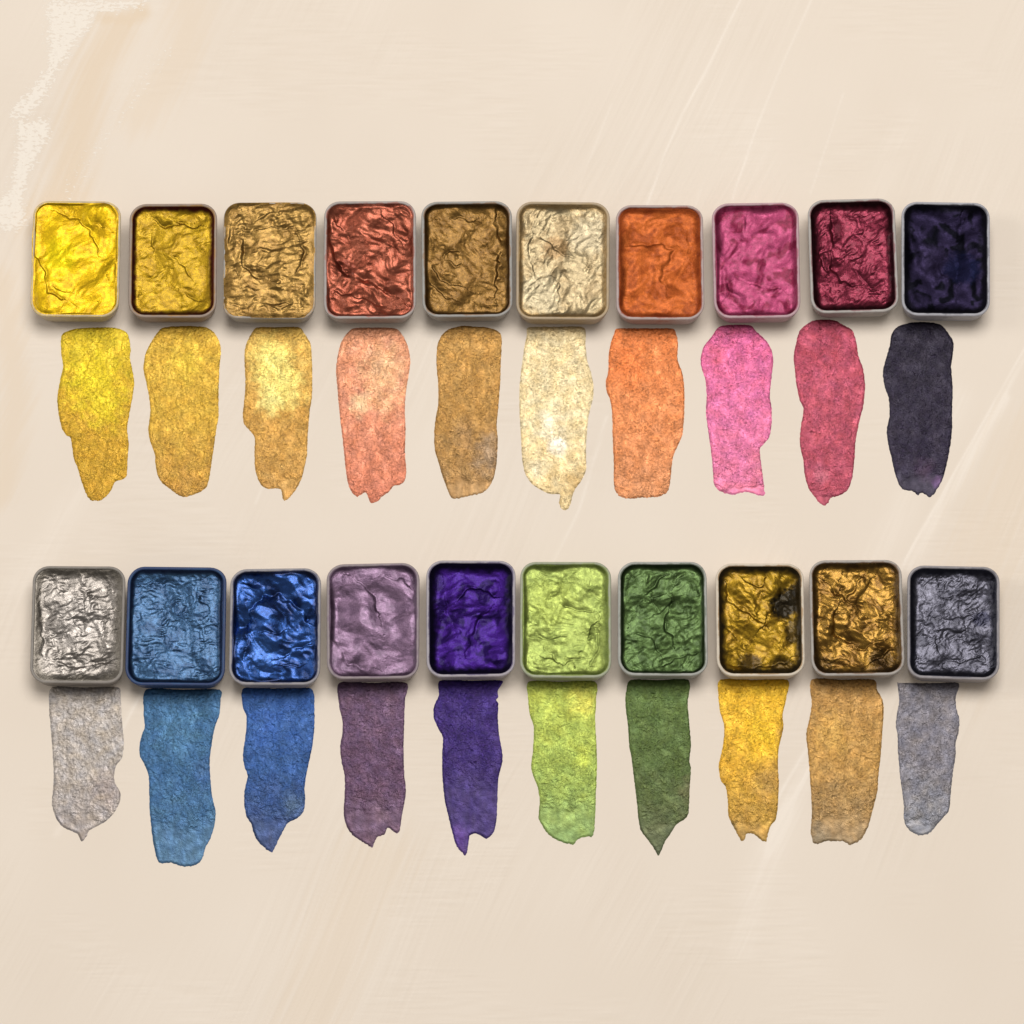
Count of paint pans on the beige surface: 20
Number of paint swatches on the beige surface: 20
